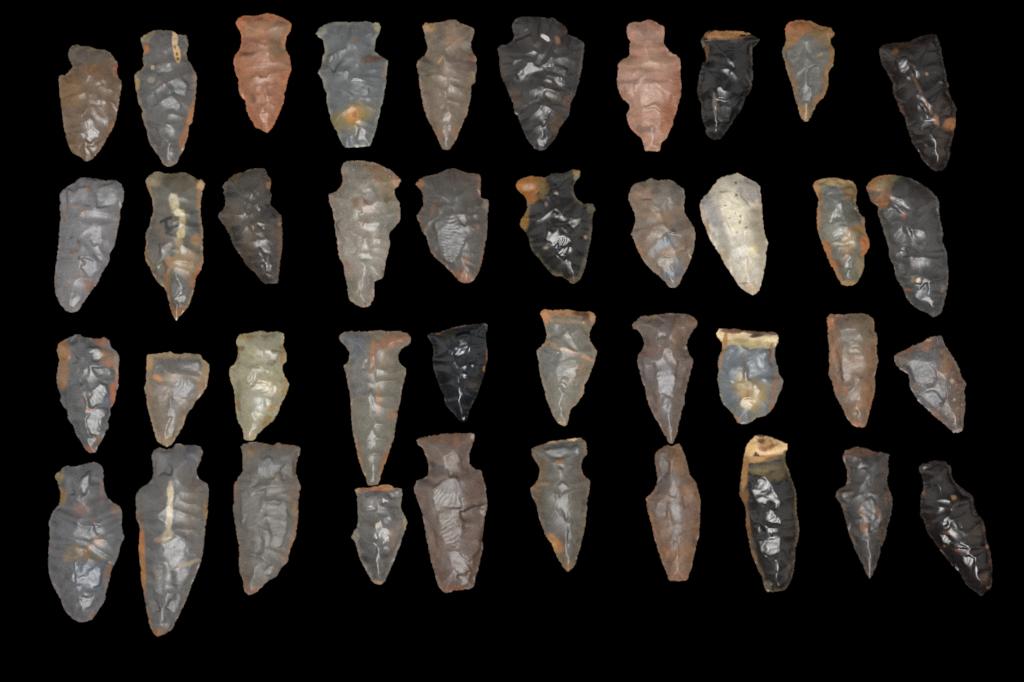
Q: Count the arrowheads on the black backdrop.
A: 40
